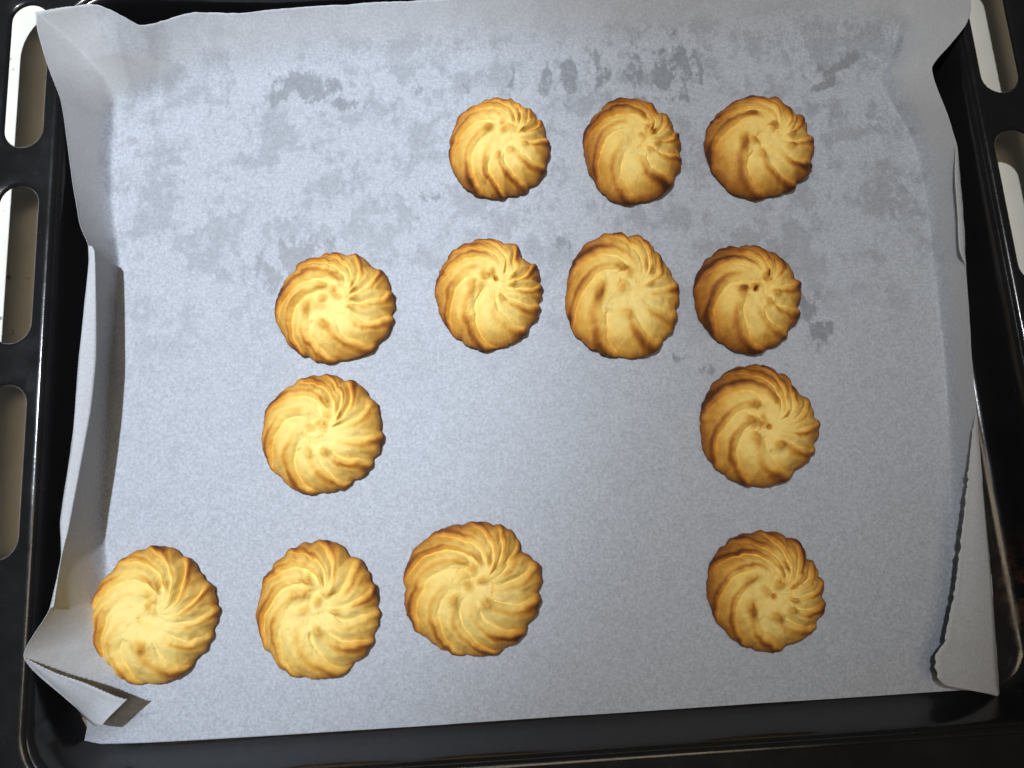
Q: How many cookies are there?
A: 13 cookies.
